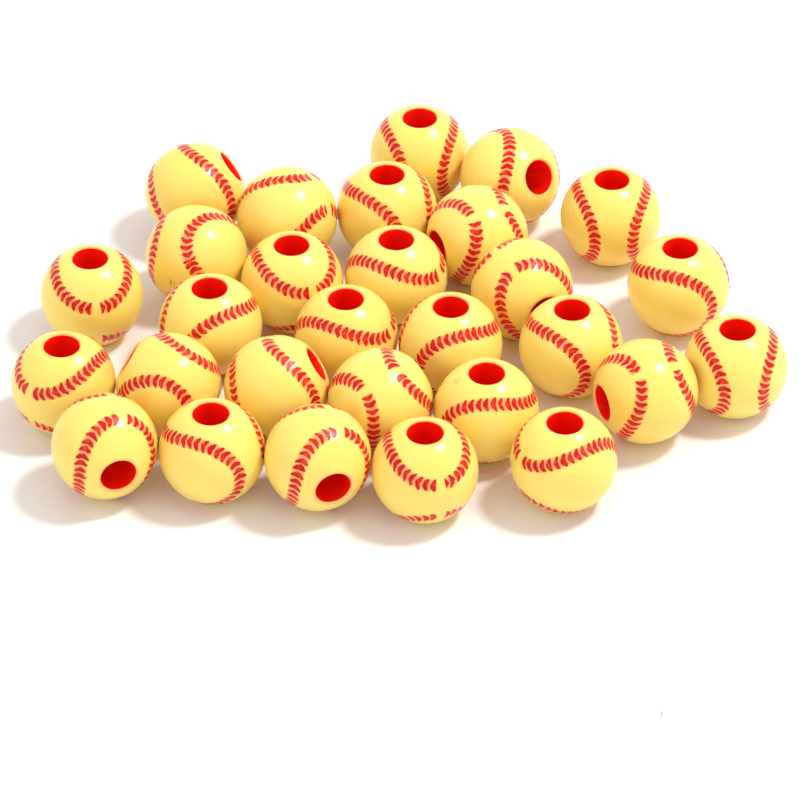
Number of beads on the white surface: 29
